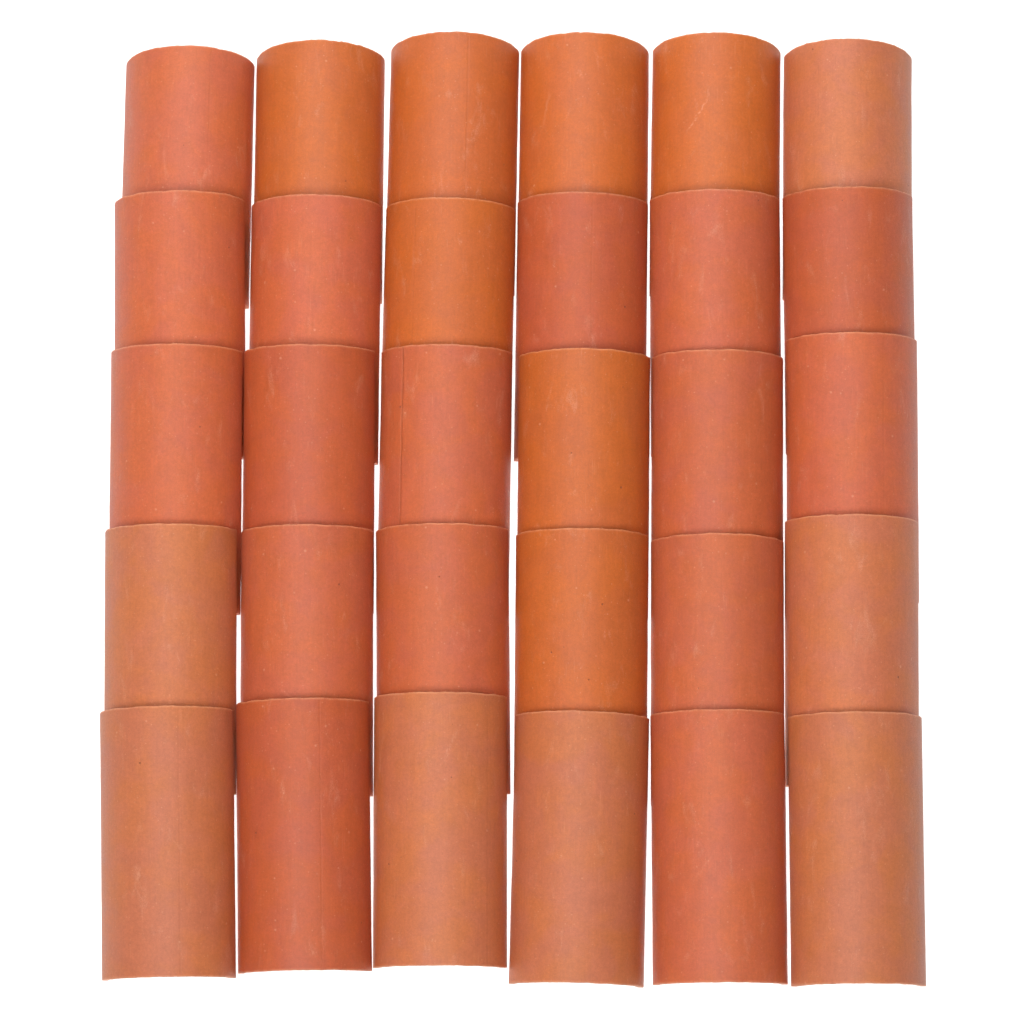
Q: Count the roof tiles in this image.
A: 30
